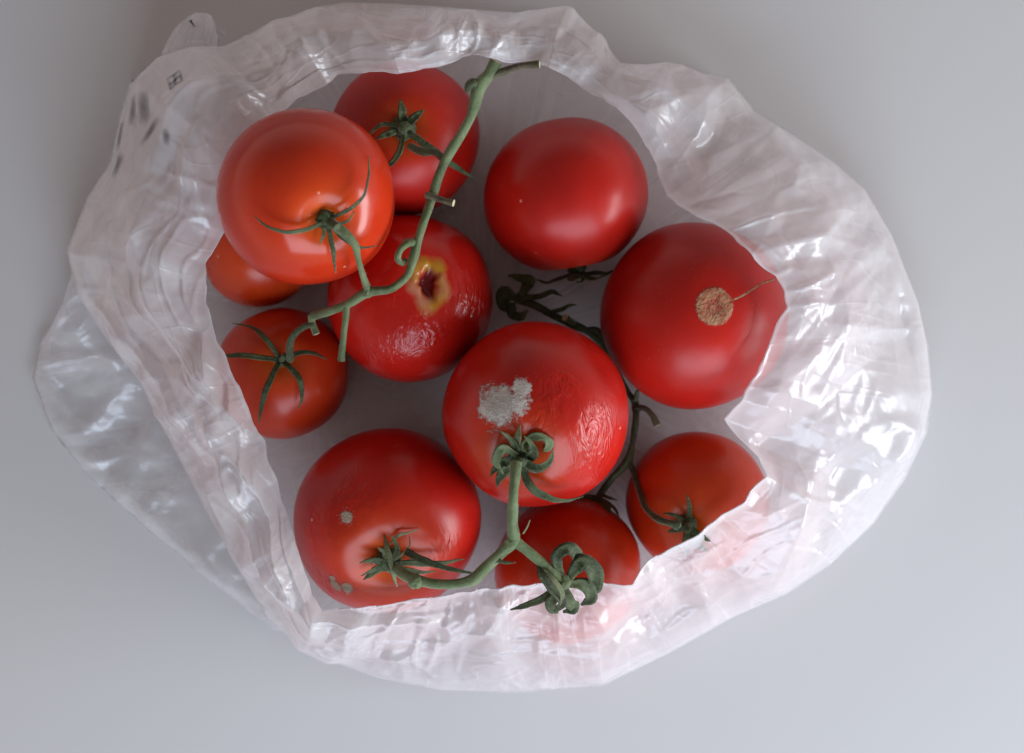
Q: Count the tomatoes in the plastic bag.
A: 11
